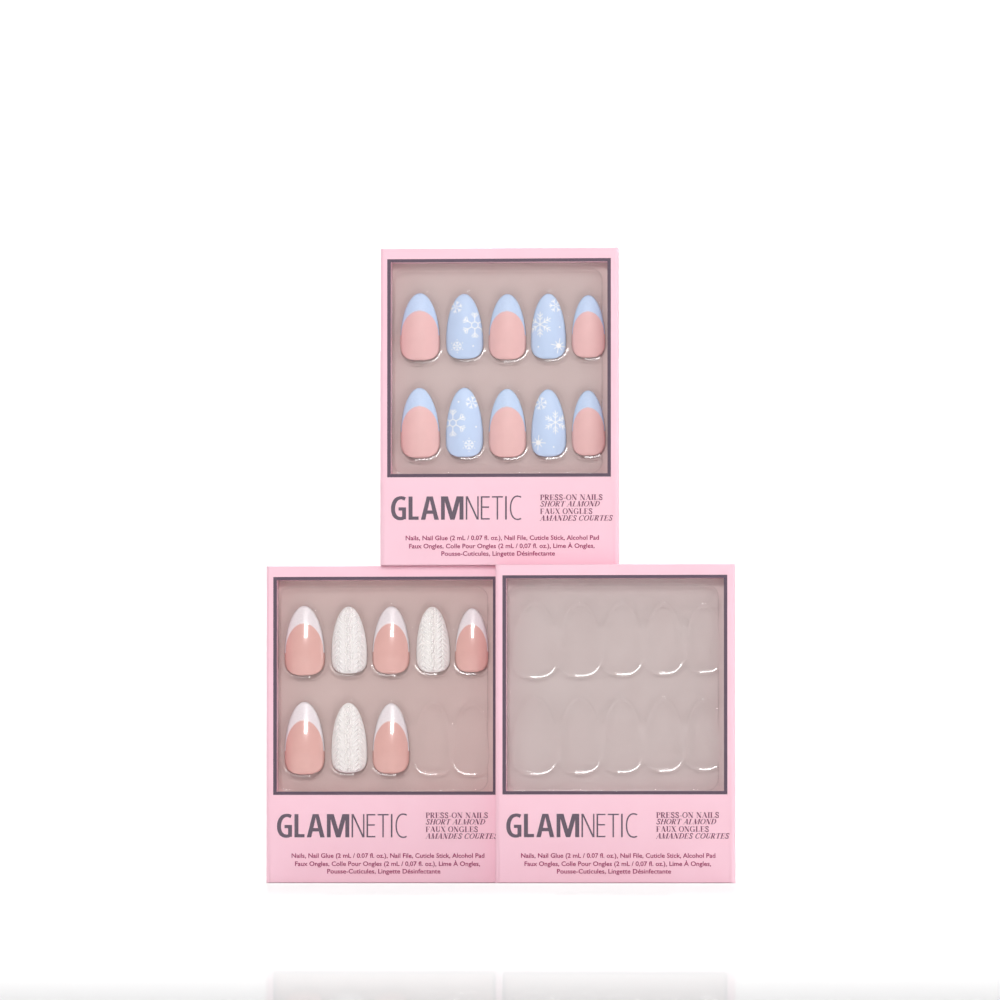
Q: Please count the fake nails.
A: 18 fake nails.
